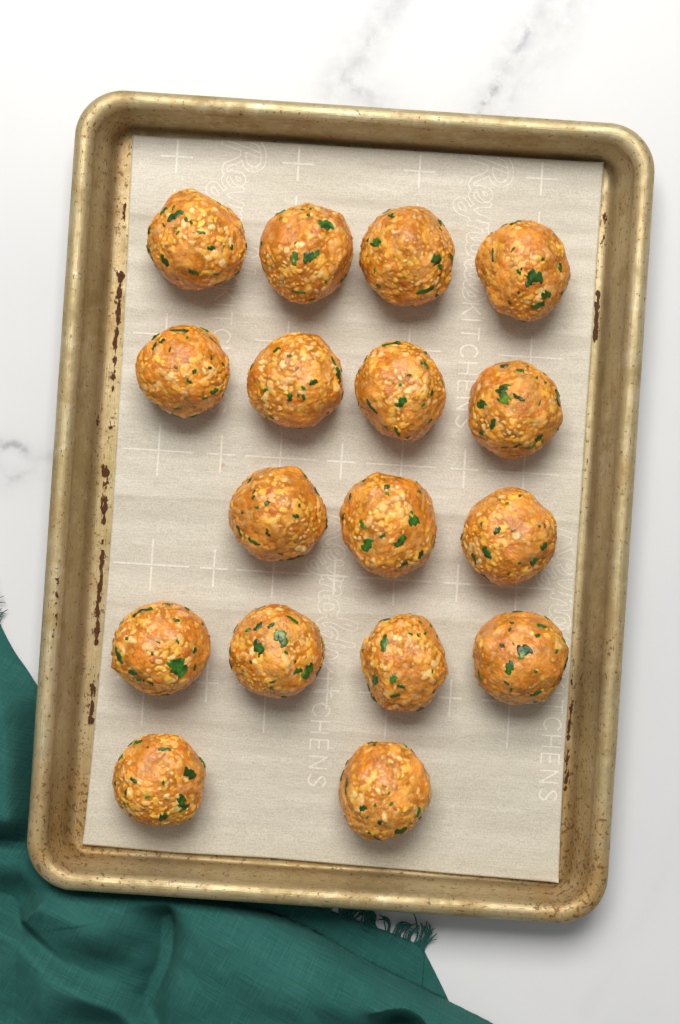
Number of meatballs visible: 17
